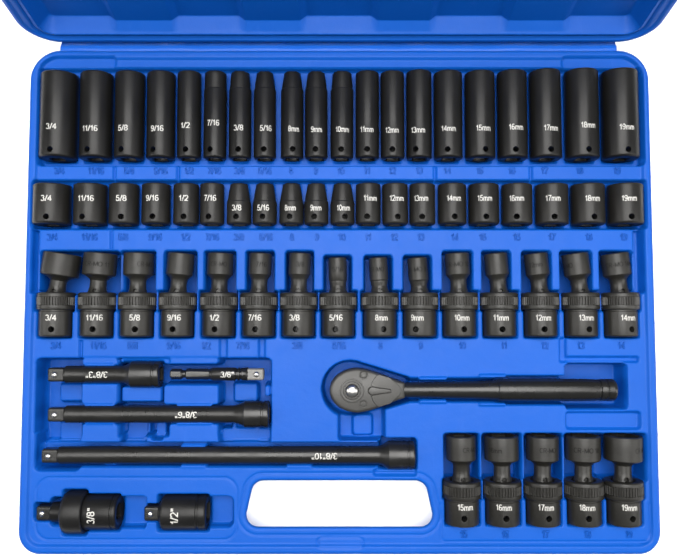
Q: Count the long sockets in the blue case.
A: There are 20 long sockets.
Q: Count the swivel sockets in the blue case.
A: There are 20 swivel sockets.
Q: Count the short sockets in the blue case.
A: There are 20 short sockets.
